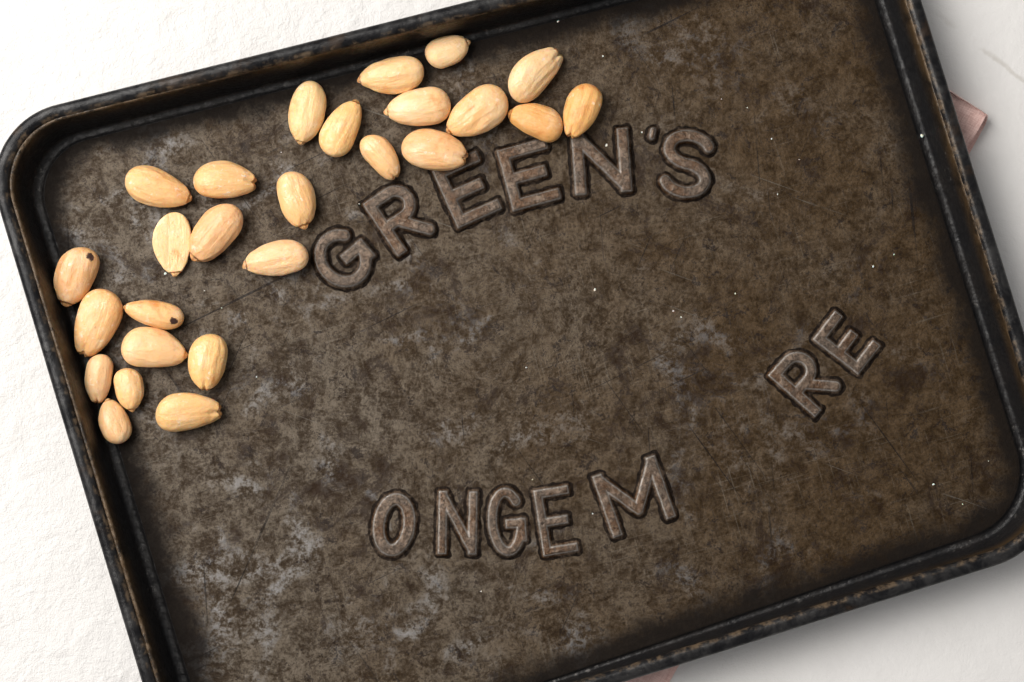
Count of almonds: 26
